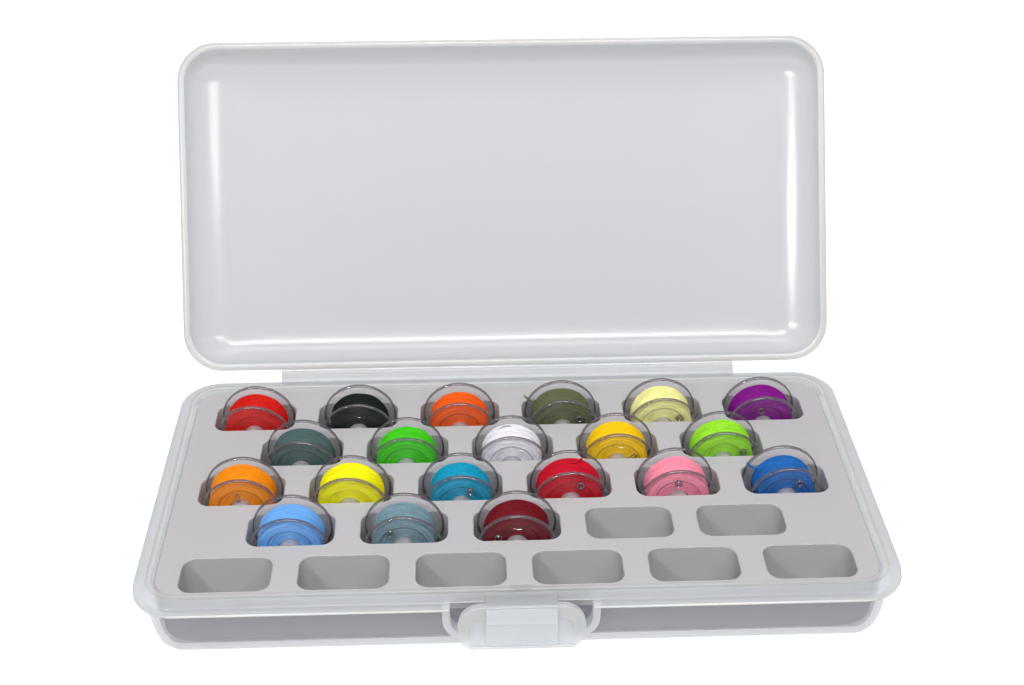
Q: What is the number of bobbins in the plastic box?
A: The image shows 20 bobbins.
